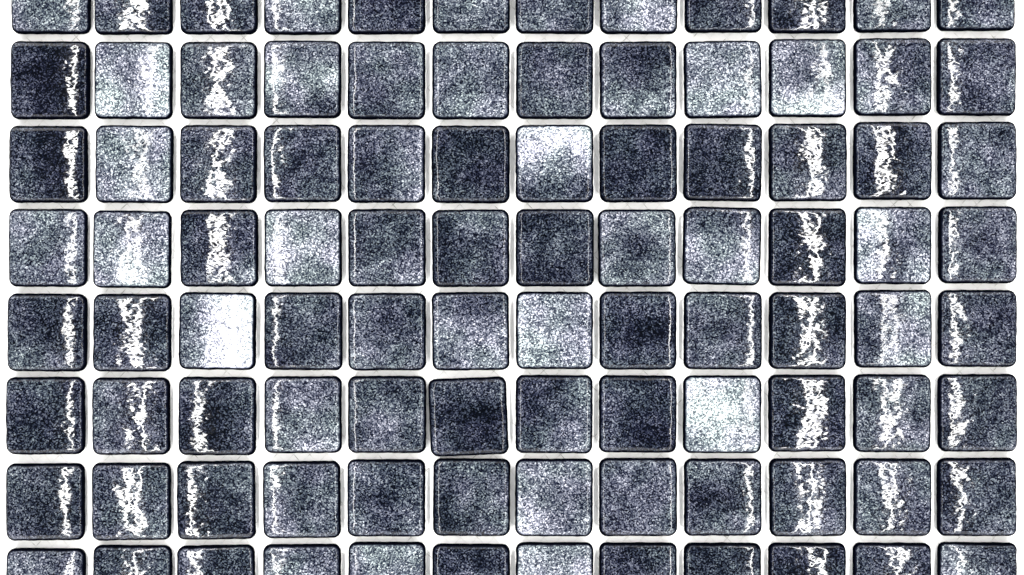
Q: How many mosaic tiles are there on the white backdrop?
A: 96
